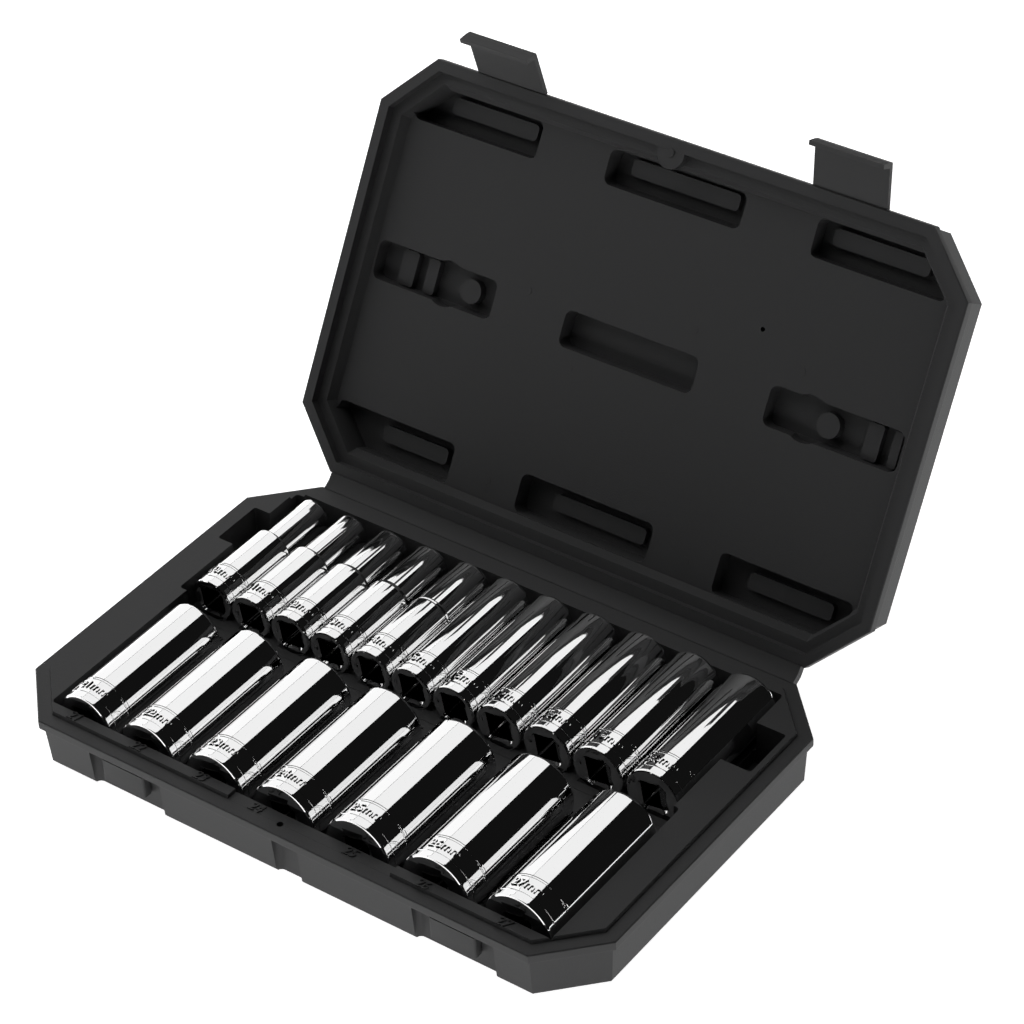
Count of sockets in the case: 18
